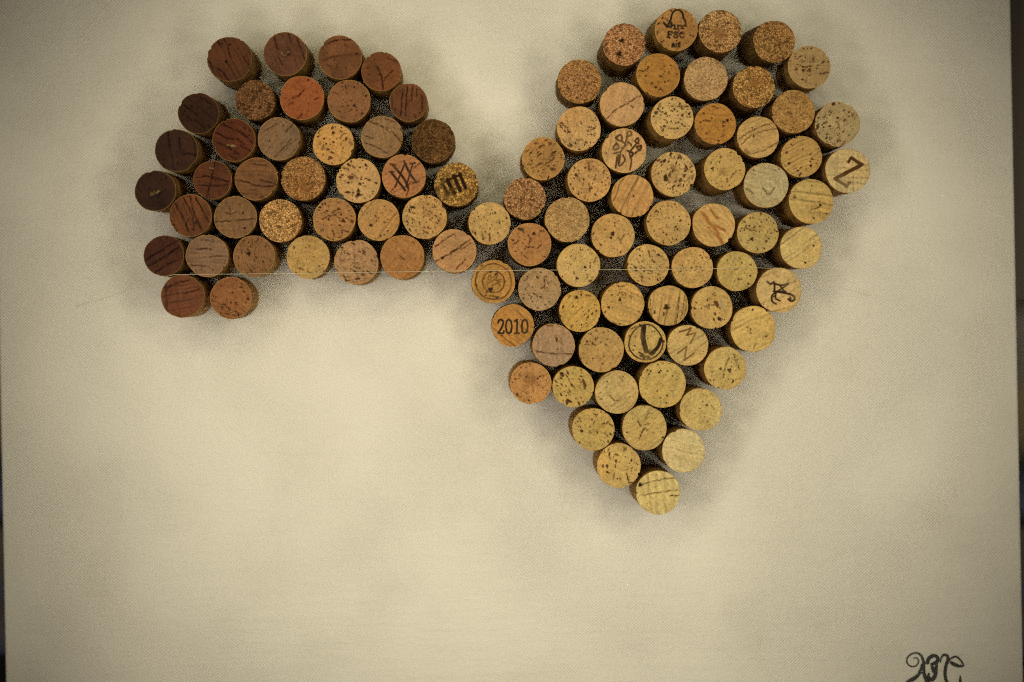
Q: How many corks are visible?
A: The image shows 100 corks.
